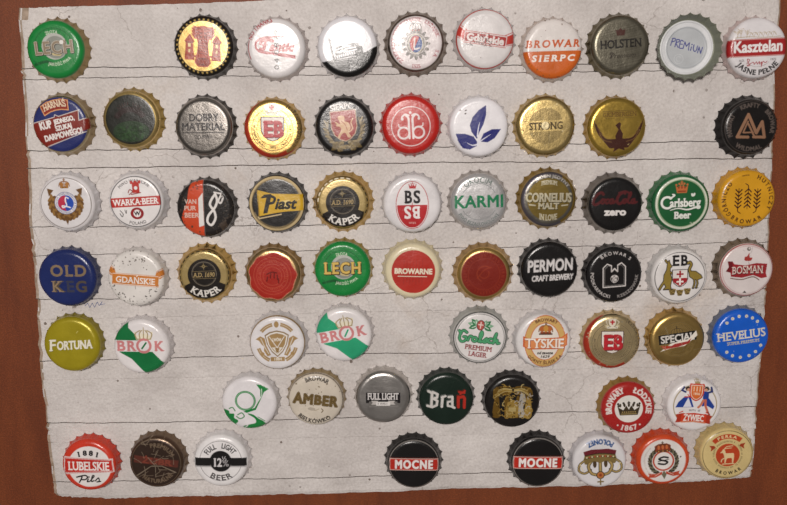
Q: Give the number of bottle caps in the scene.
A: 66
